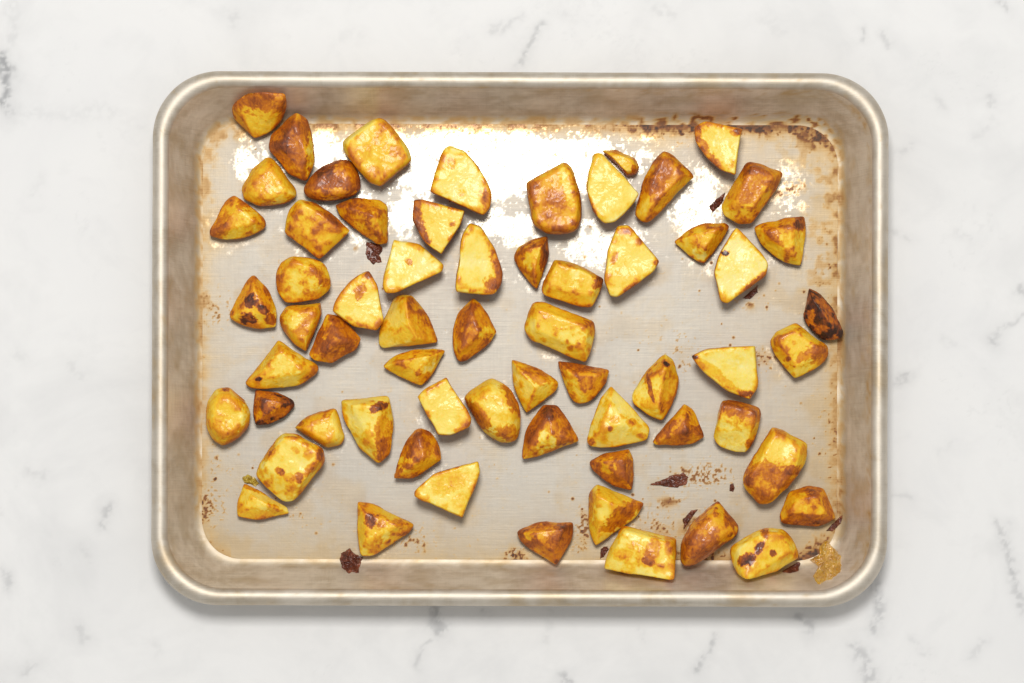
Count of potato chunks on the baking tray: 63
